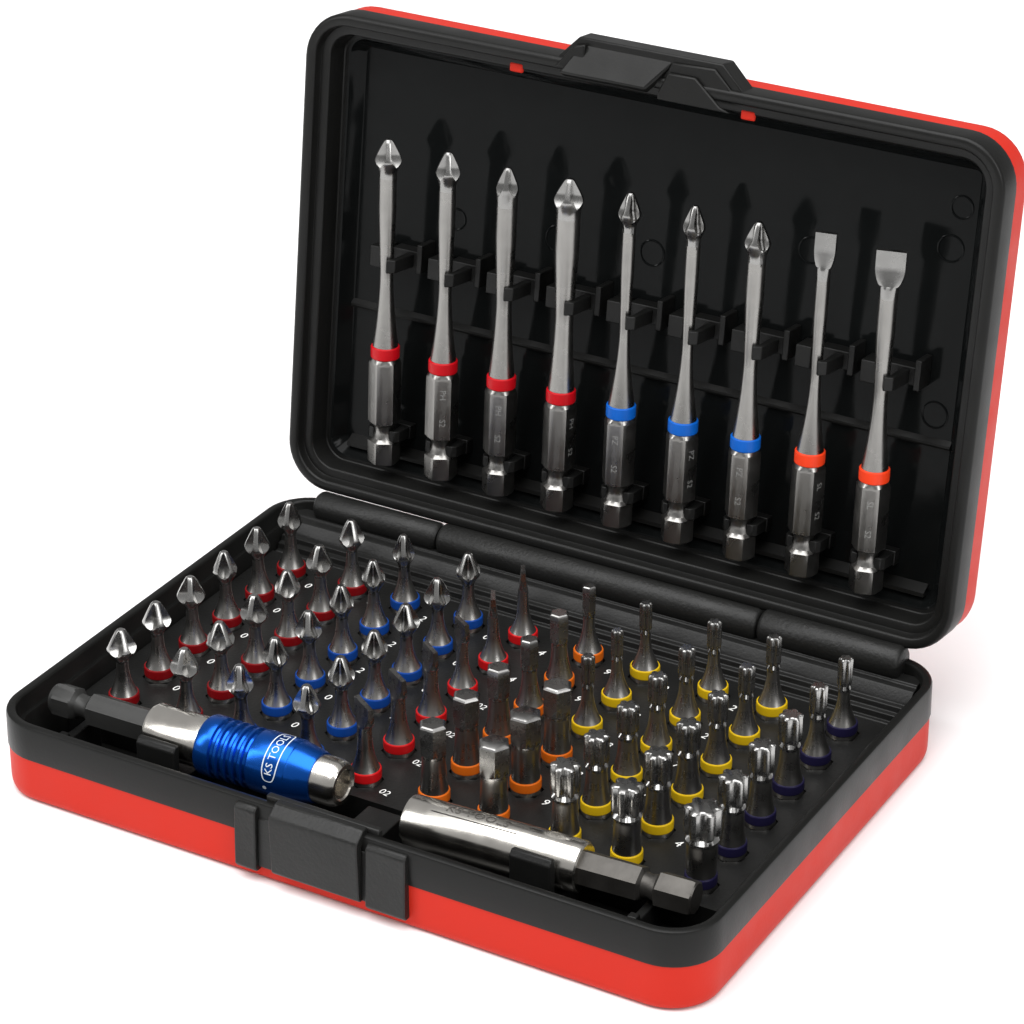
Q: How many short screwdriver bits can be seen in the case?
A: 60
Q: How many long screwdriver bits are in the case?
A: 9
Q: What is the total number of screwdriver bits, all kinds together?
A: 69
